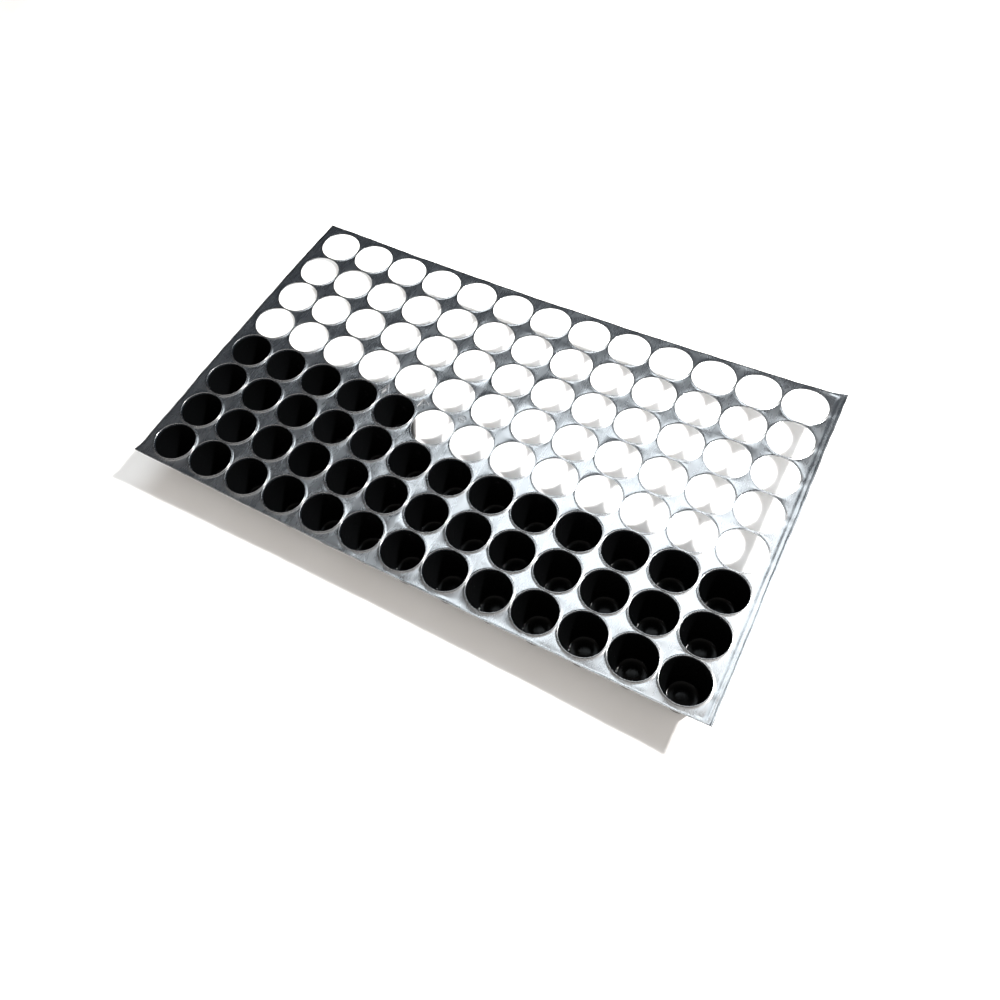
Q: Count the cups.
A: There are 44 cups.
